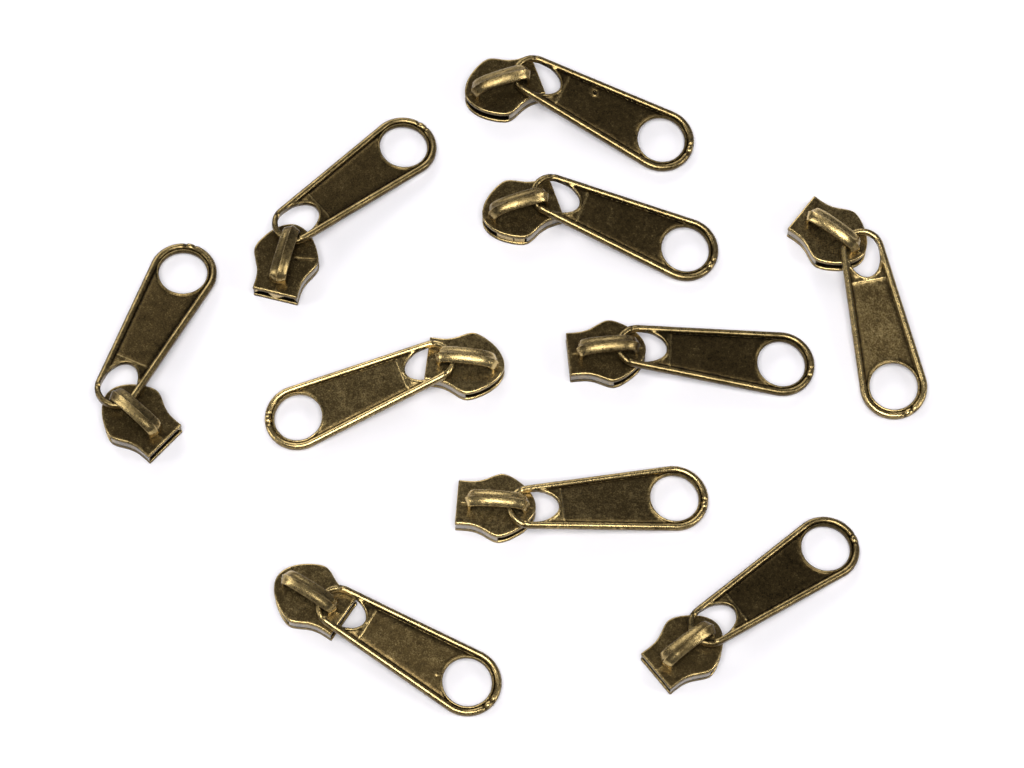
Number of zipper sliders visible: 10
